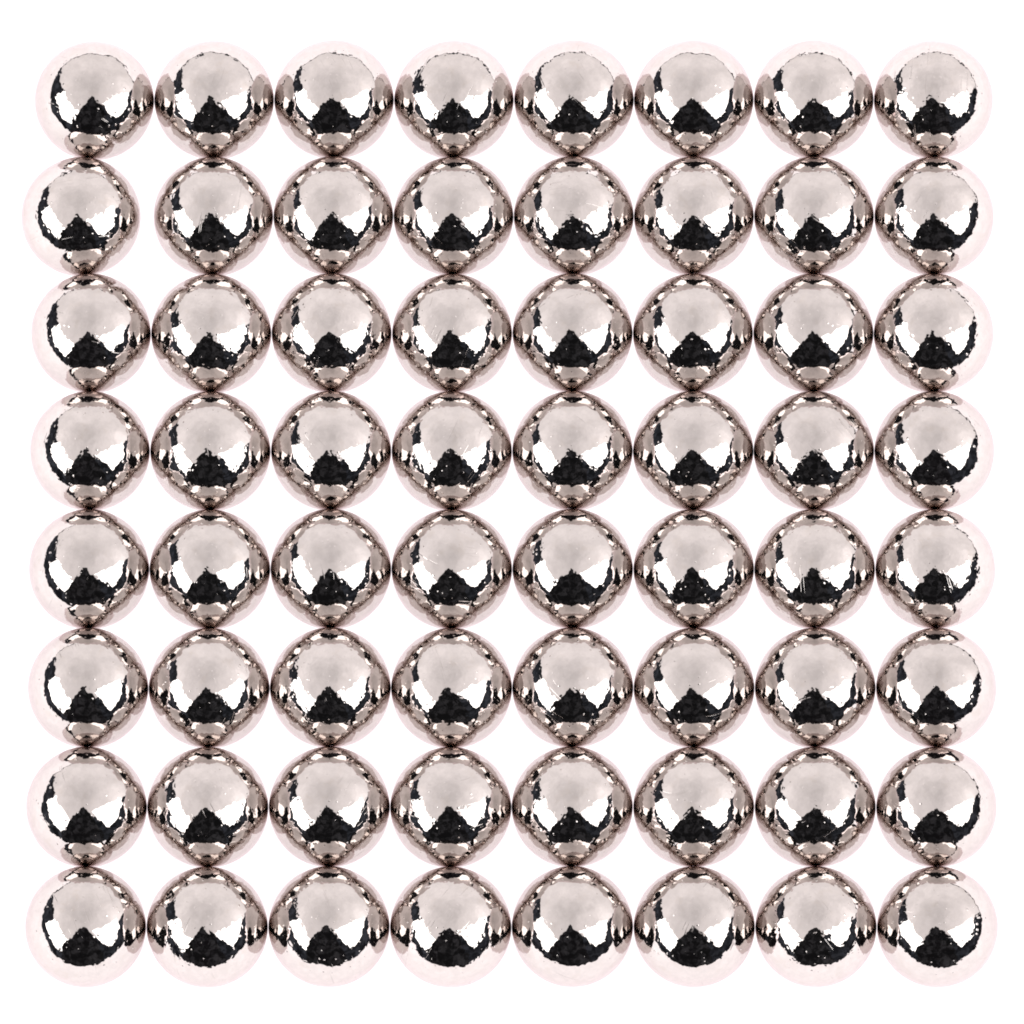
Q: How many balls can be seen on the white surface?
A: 64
